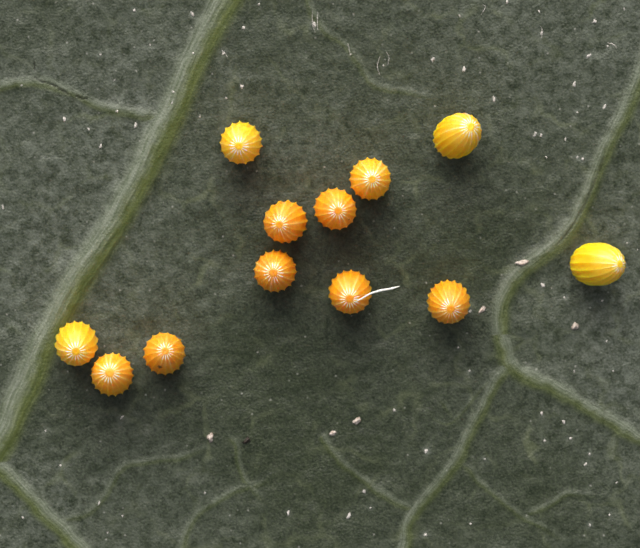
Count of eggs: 12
